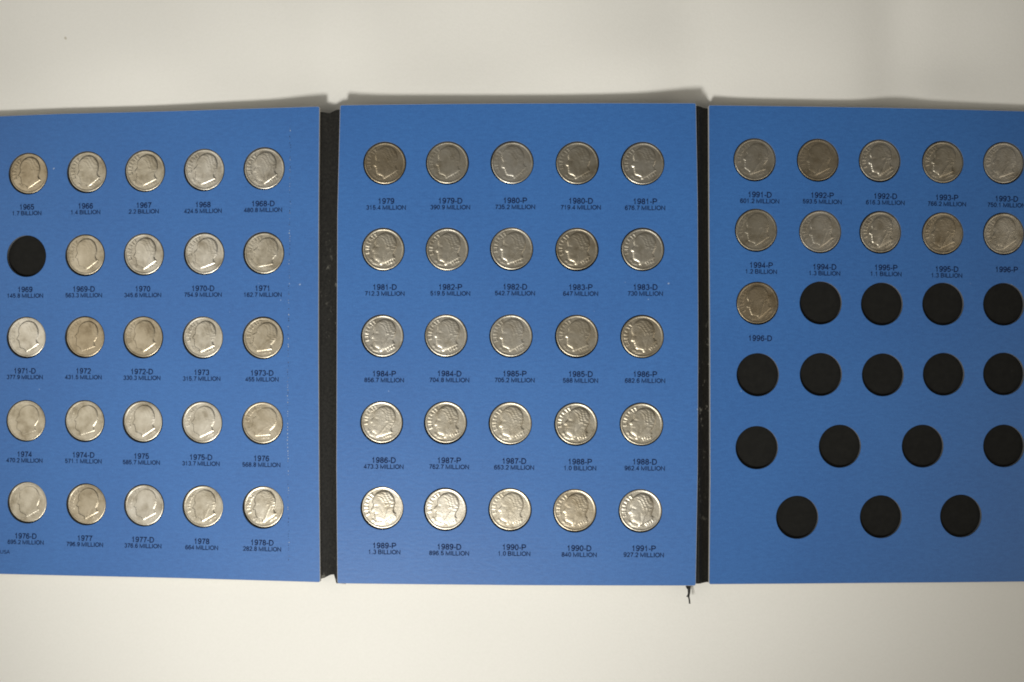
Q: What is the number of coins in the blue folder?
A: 60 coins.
